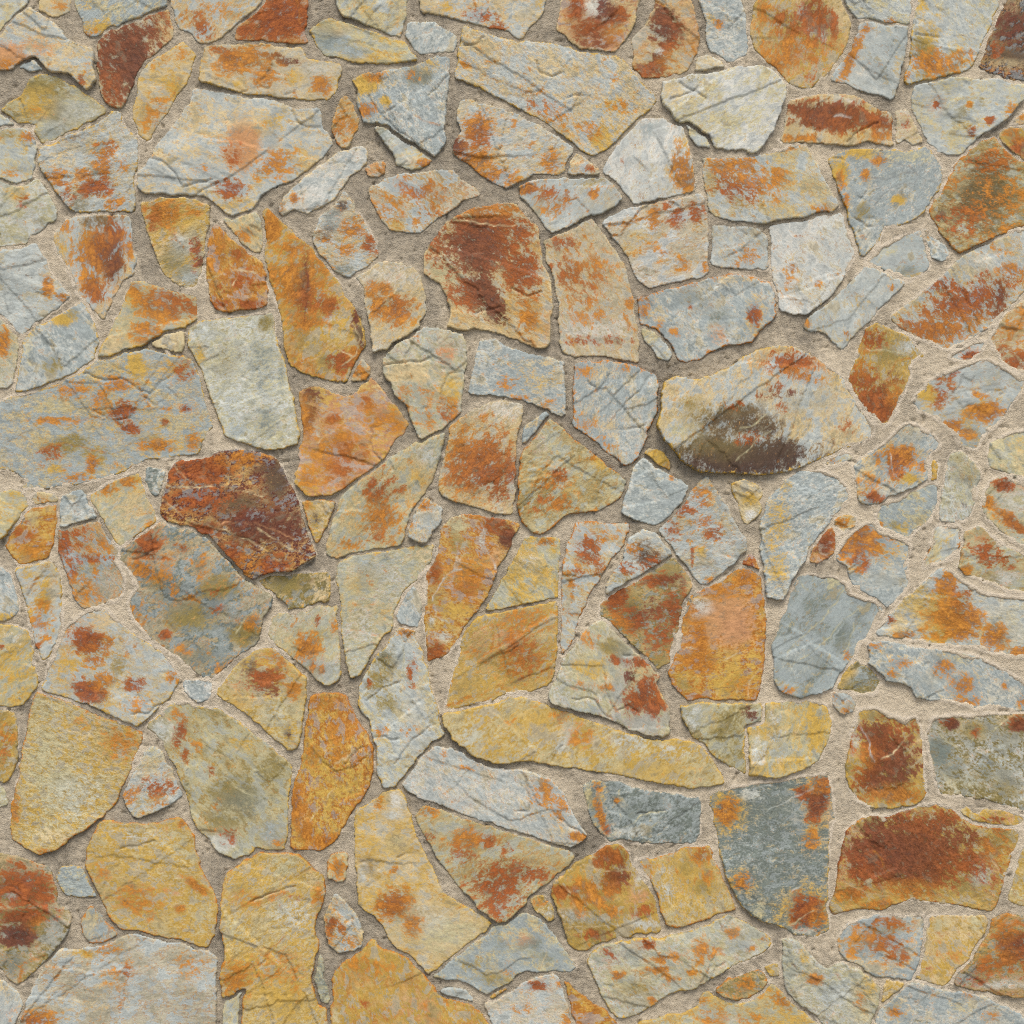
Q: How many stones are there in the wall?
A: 191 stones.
